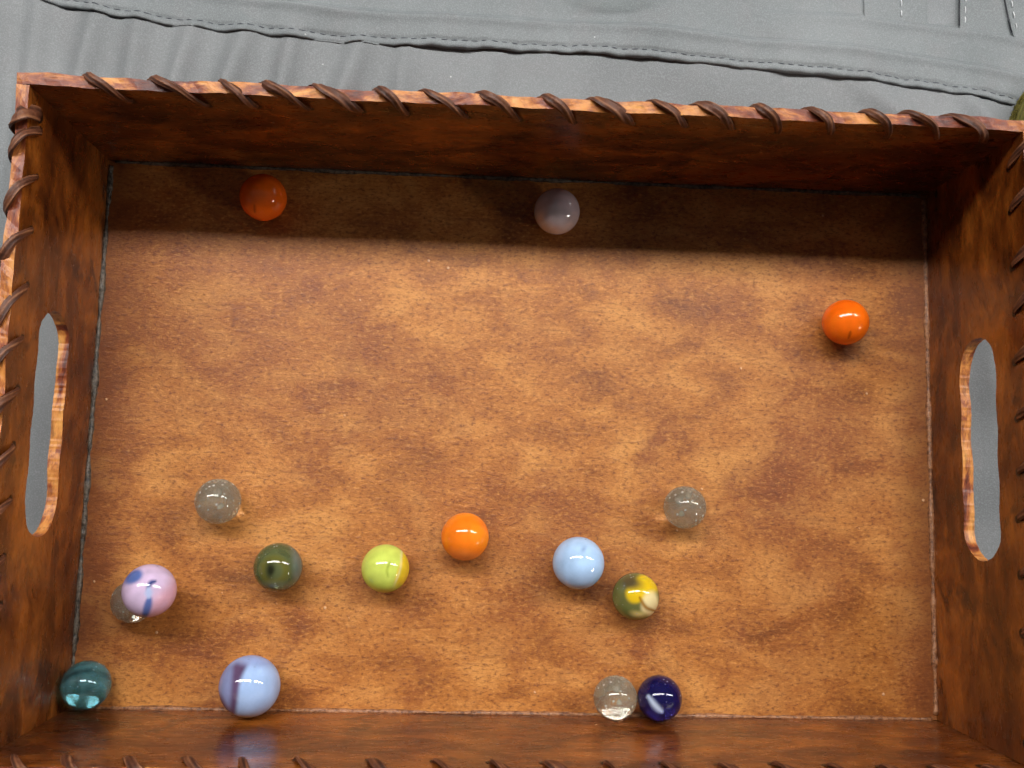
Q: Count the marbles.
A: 16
